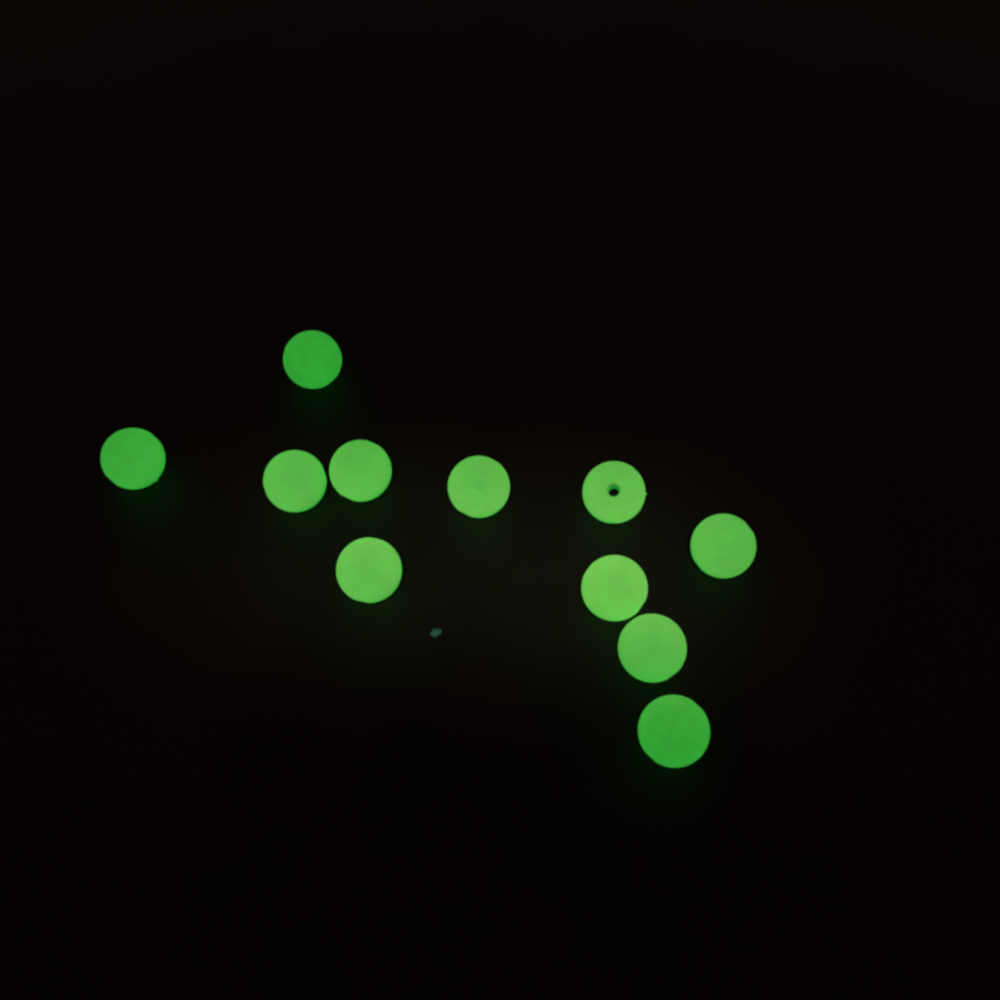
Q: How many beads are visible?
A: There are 11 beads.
